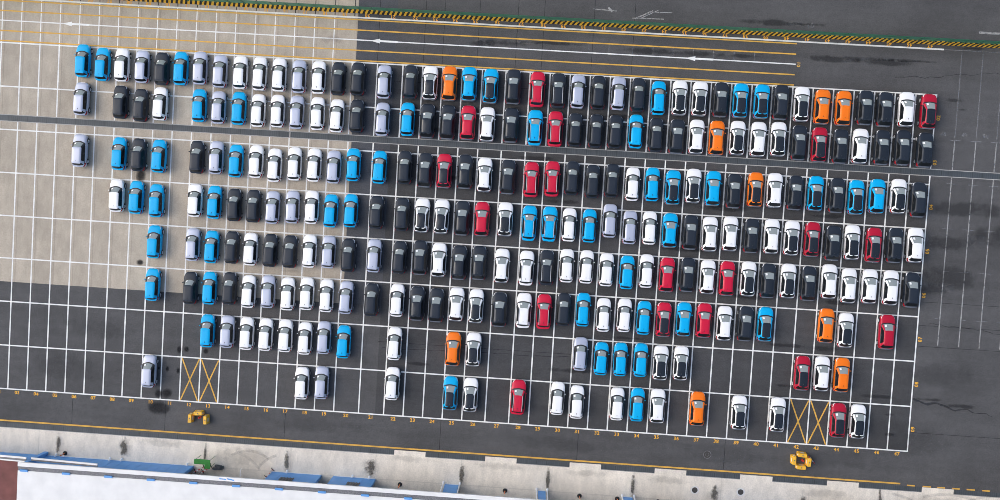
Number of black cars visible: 71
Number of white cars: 91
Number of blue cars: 49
